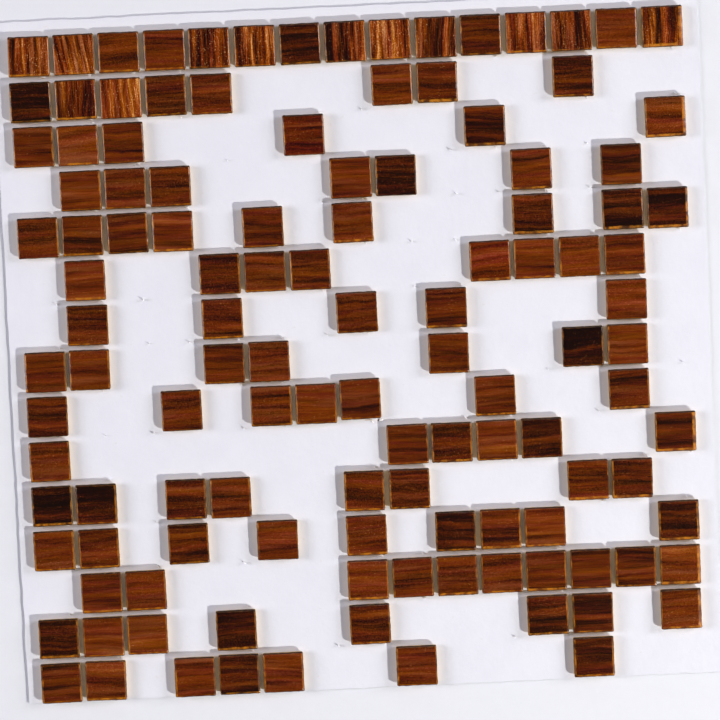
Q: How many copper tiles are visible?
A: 12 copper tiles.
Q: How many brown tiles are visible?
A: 108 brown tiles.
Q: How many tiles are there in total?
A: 120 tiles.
